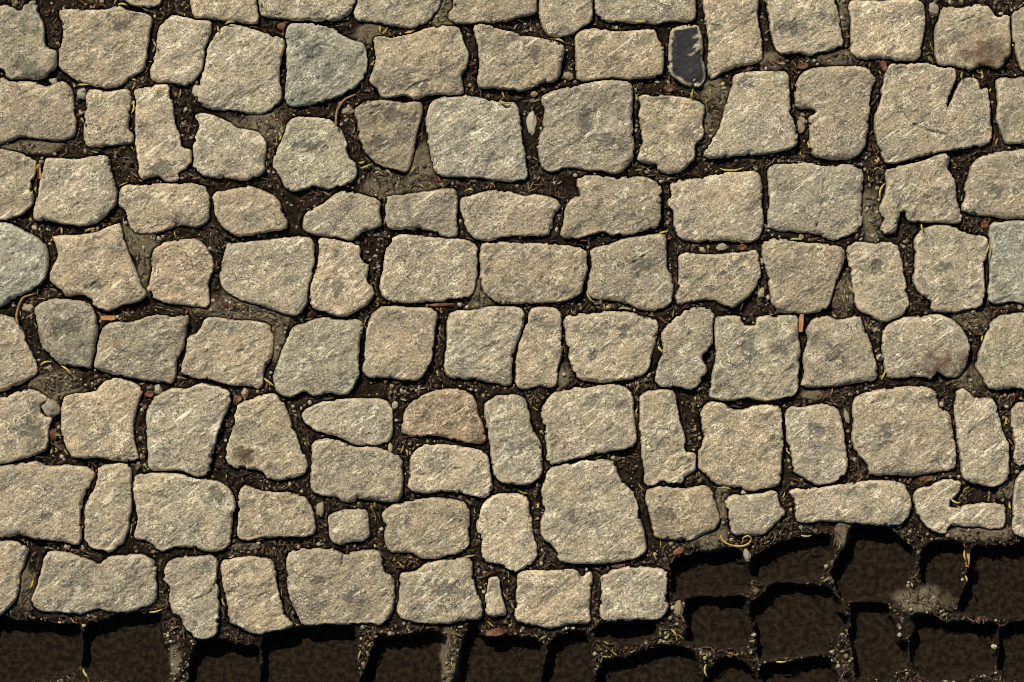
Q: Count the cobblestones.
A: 111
